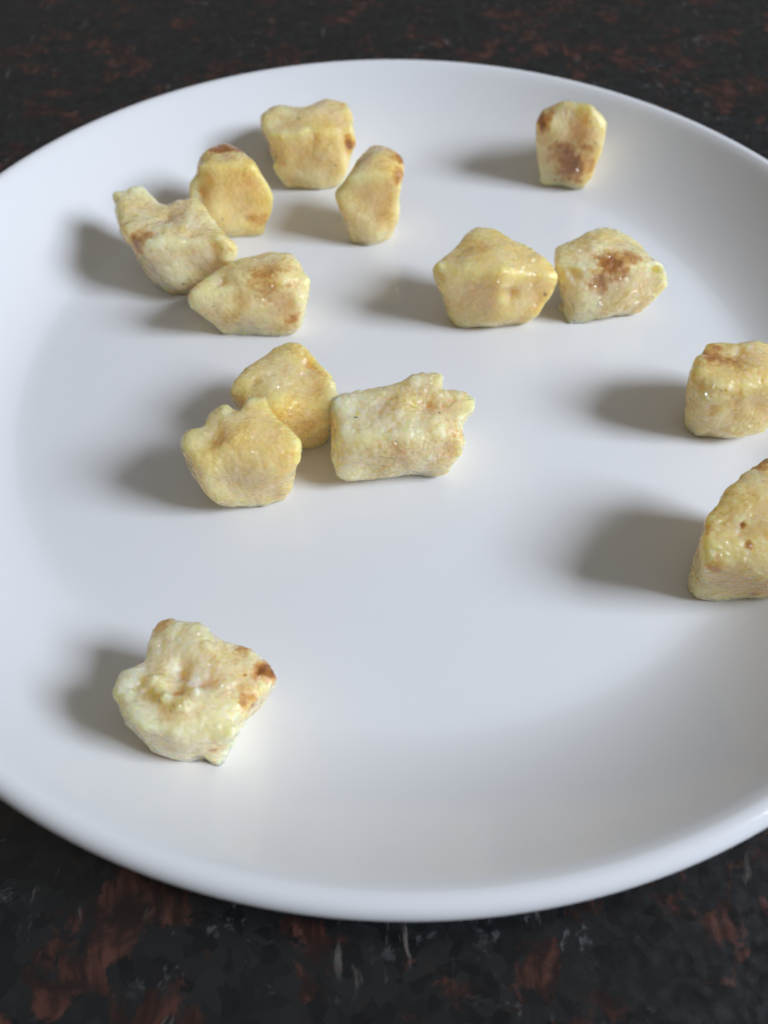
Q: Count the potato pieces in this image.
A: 14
